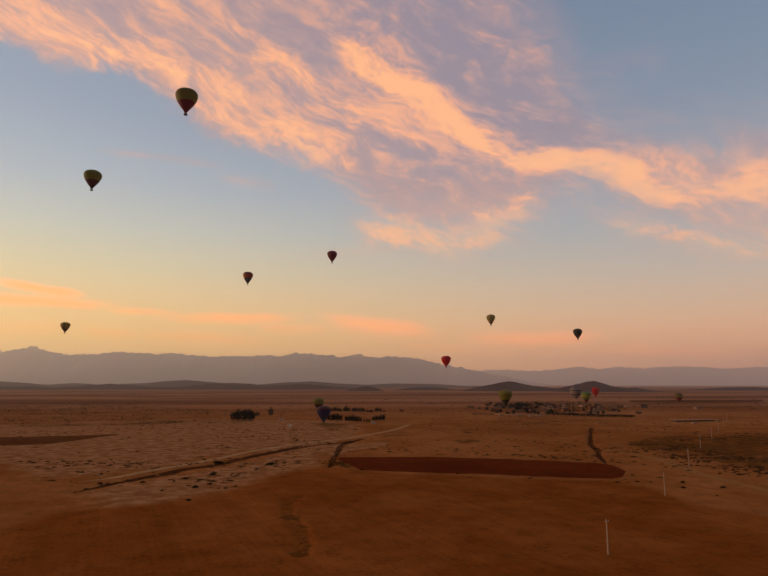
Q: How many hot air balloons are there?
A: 15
